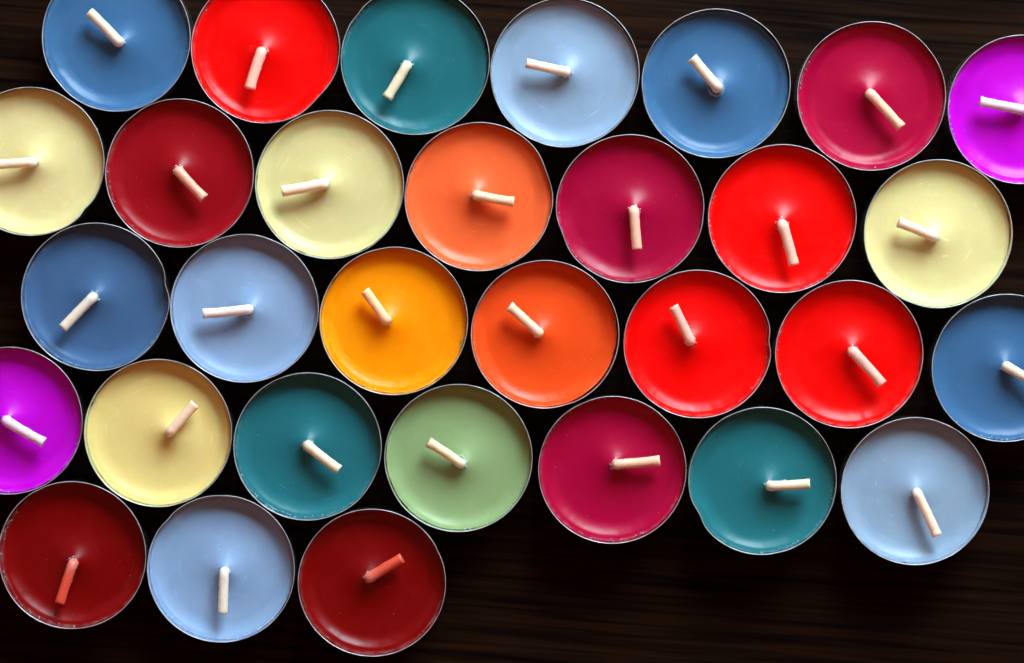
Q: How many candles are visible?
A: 31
